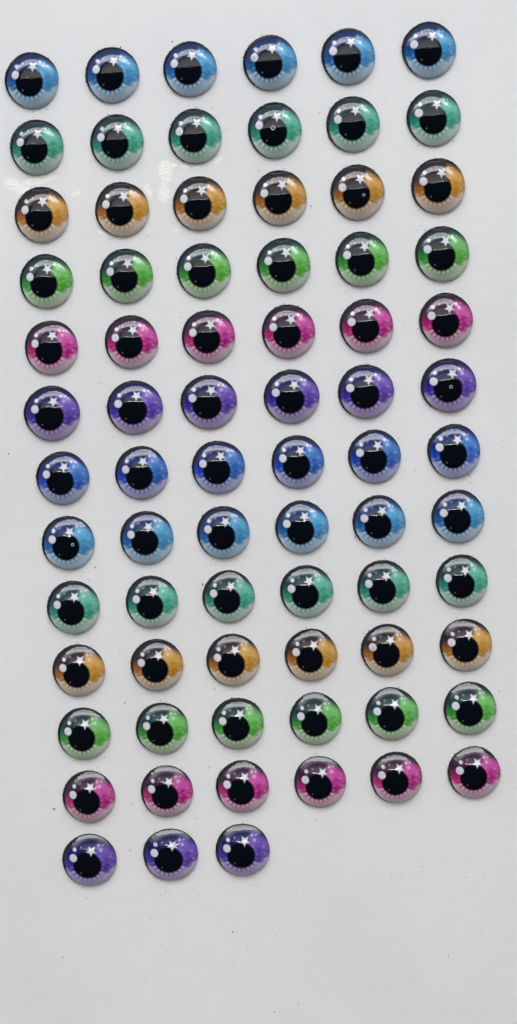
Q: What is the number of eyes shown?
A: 75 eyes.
